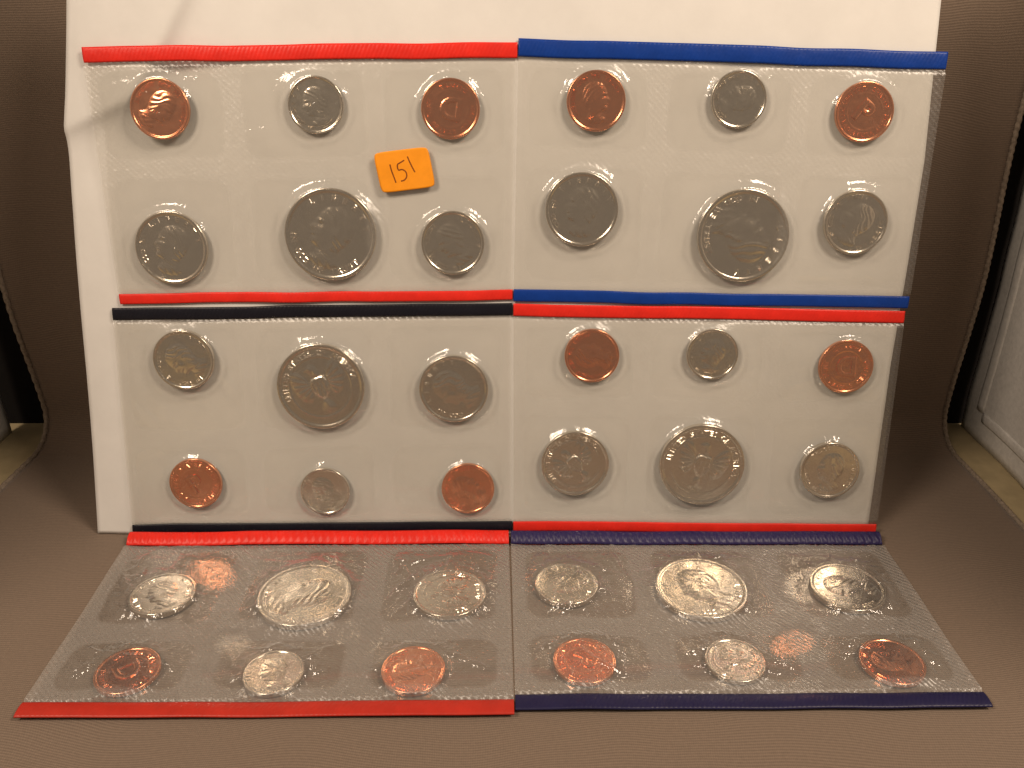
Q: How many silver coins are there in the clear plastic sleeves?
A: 24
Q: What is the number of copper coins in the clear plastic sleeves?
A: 12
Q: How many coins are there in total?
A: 36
